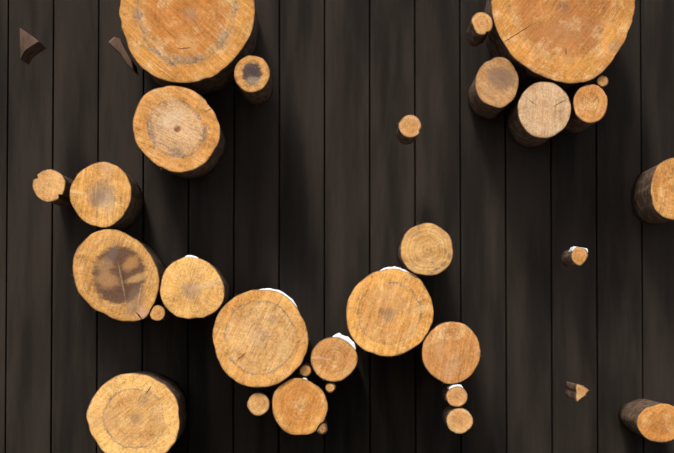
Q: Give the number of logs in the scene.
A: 32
